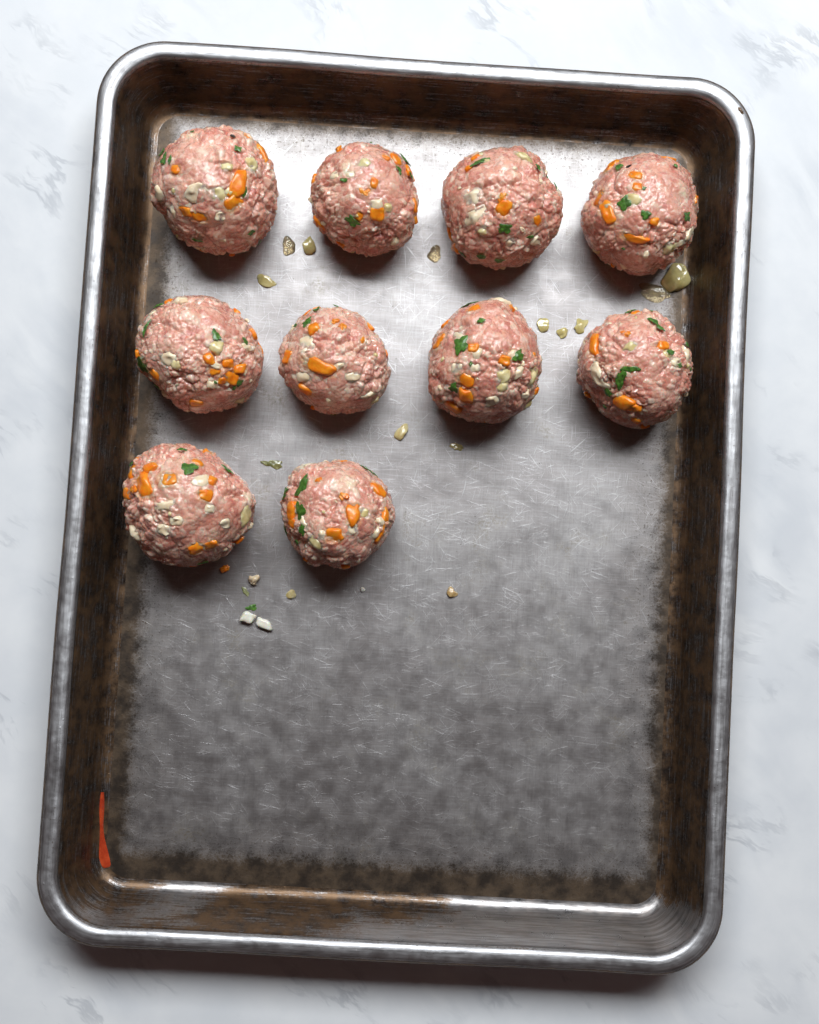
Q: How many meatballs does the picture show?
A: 10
